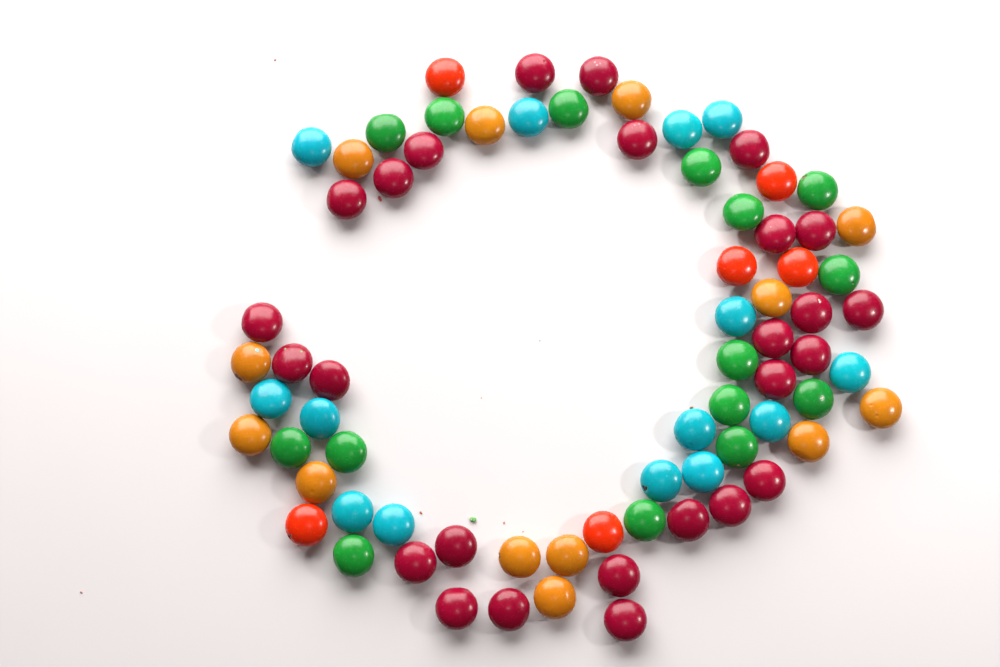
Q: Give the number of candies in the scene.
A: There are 74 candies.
